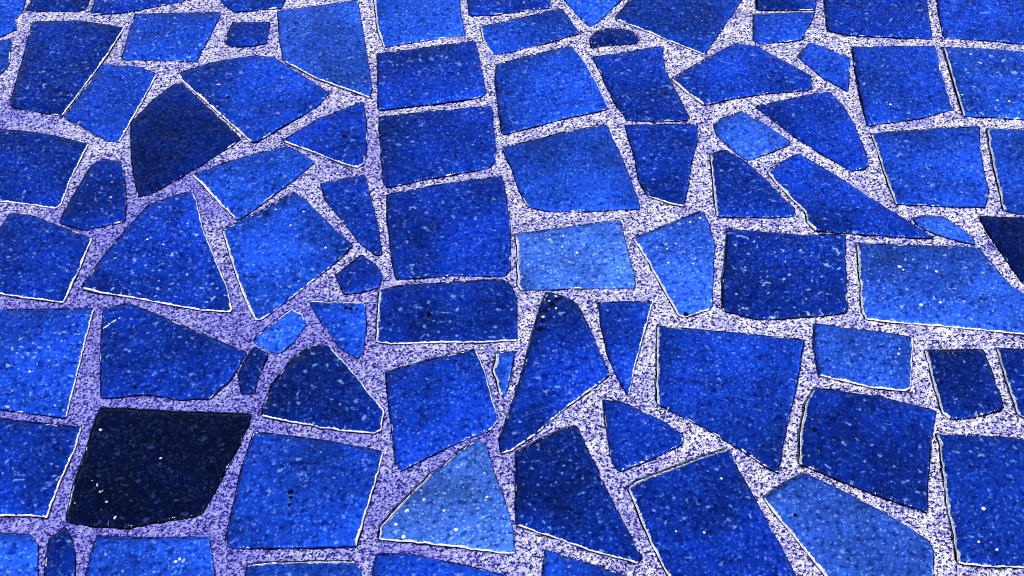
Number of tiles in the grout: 85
